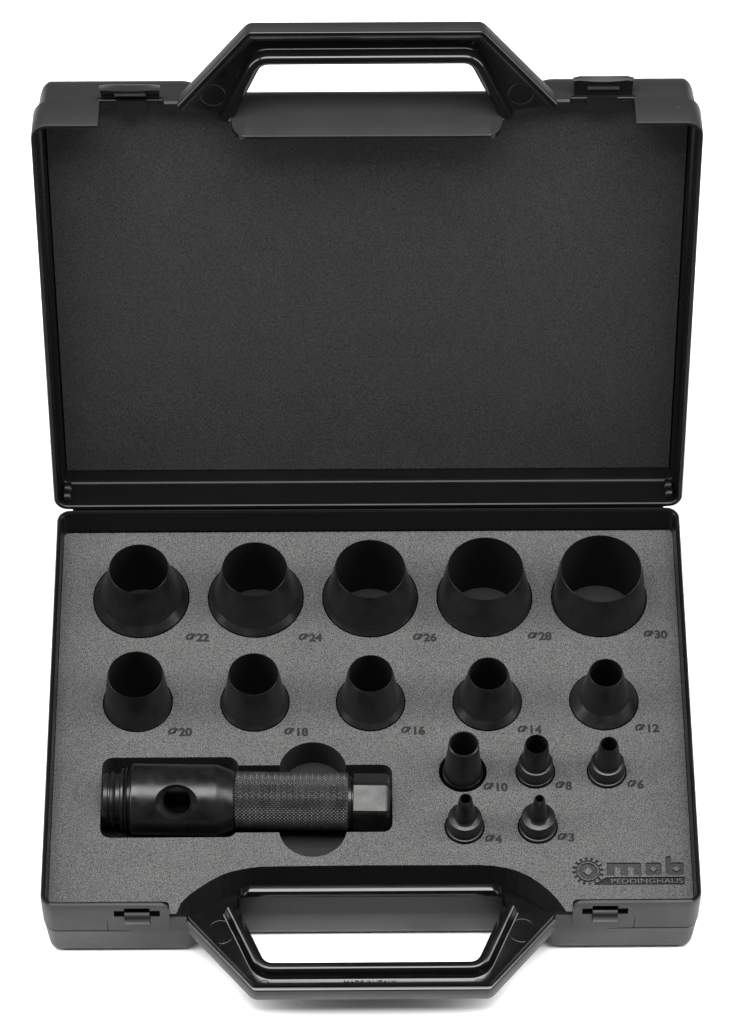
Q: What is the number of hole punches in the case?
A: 15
